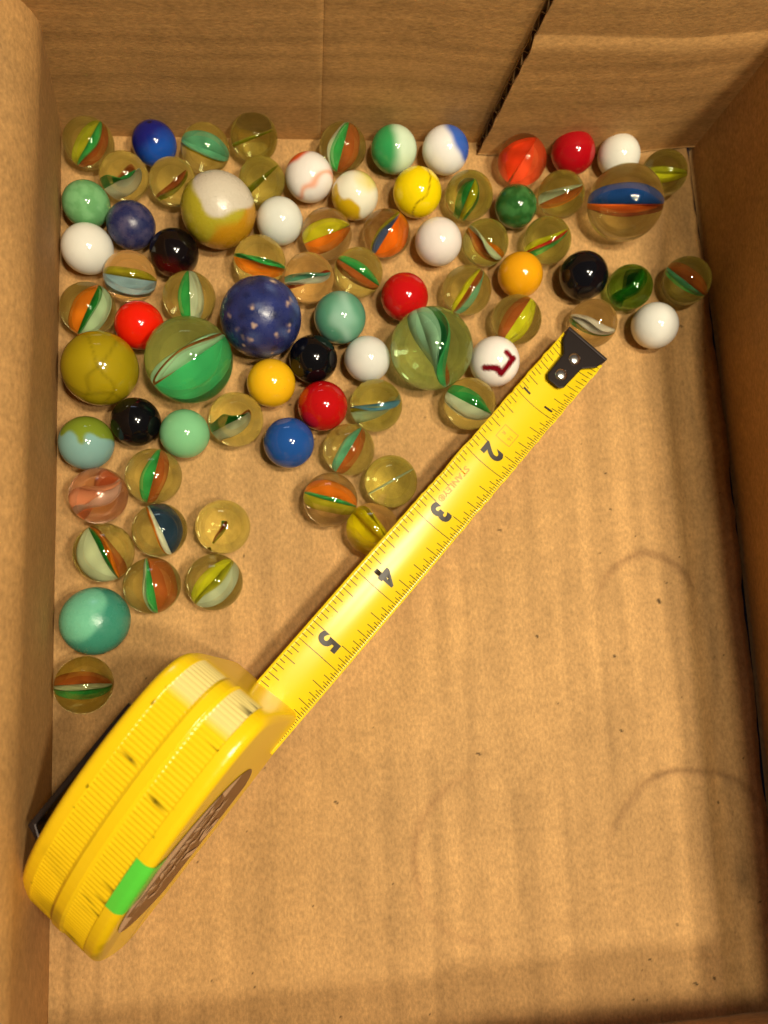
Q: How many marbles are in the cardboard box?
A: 78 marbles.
